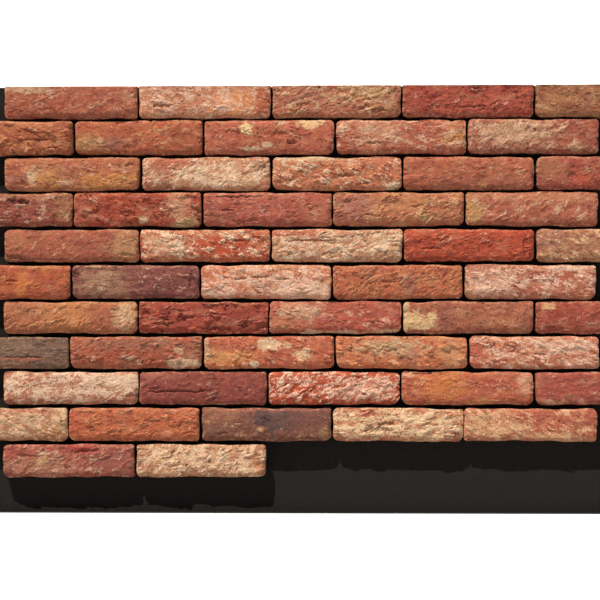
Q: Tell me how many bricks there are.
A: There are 52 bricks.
